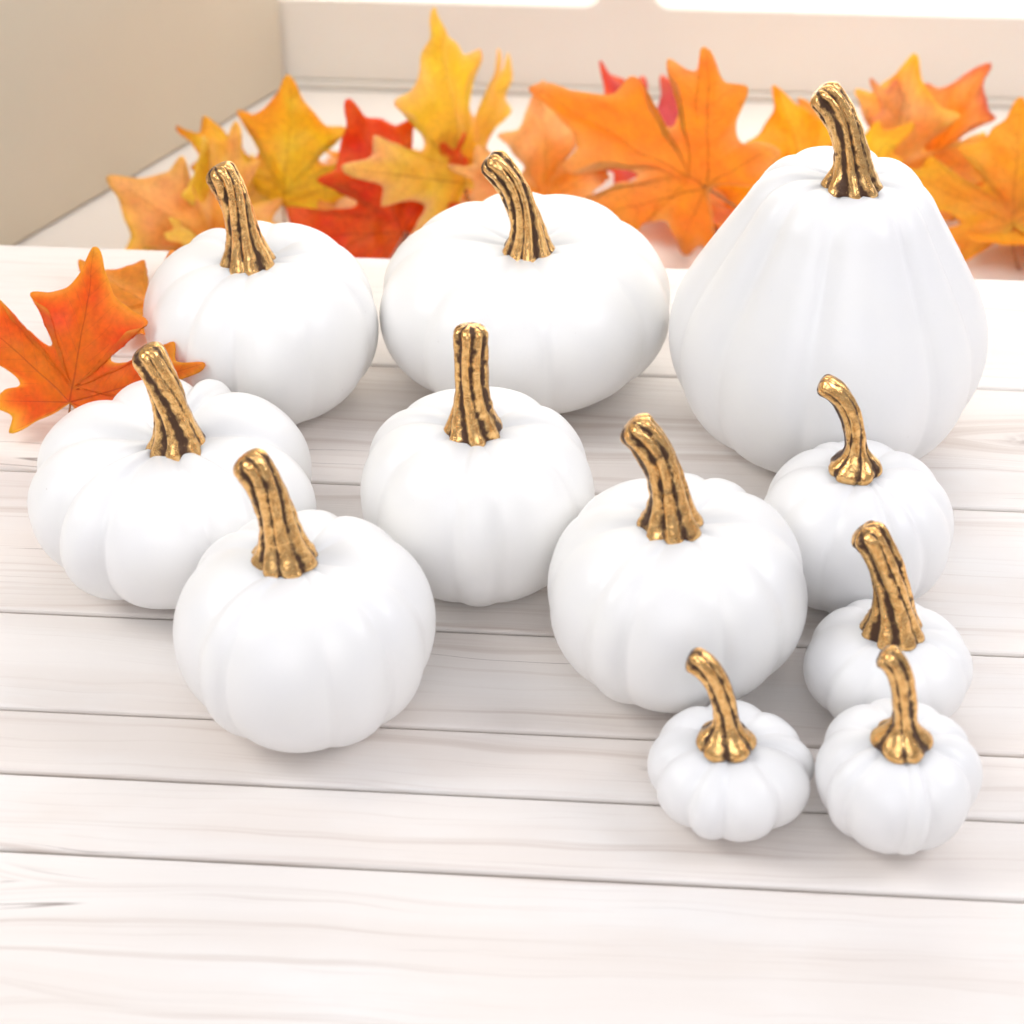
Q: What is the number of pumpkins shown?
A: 11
